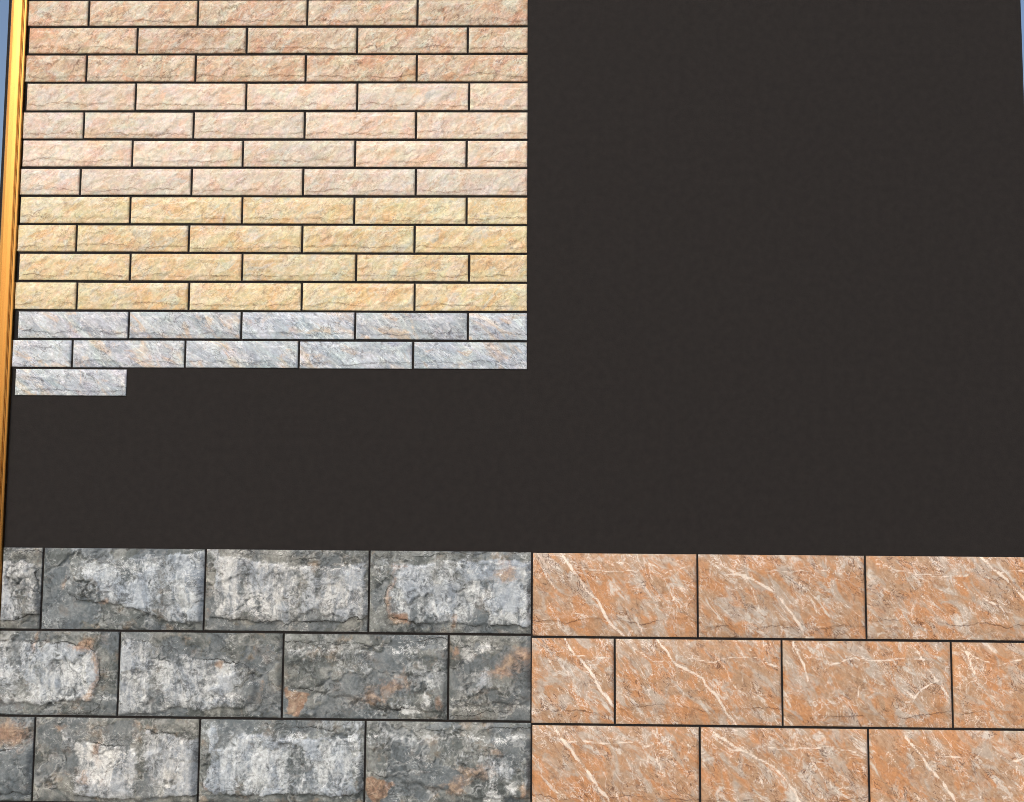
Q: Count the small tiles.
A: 66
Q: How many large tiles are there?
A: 22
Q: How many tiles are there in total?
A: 88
